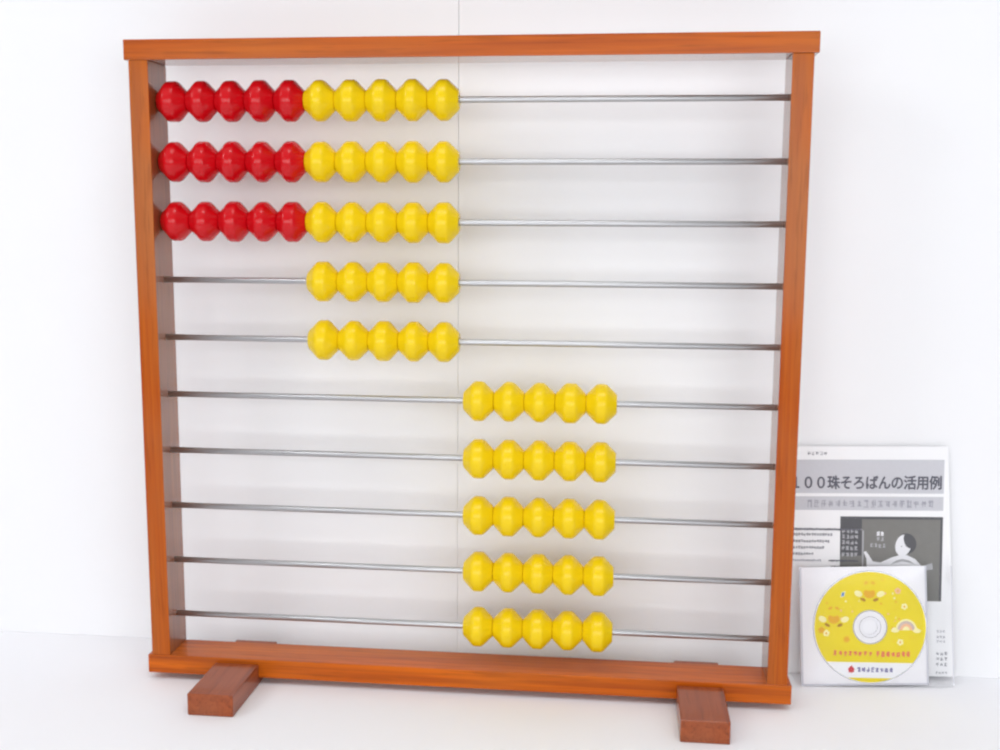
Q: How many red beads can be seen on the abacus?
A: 15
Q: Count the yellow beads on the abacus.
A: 50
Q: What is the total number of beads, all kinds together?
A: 65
